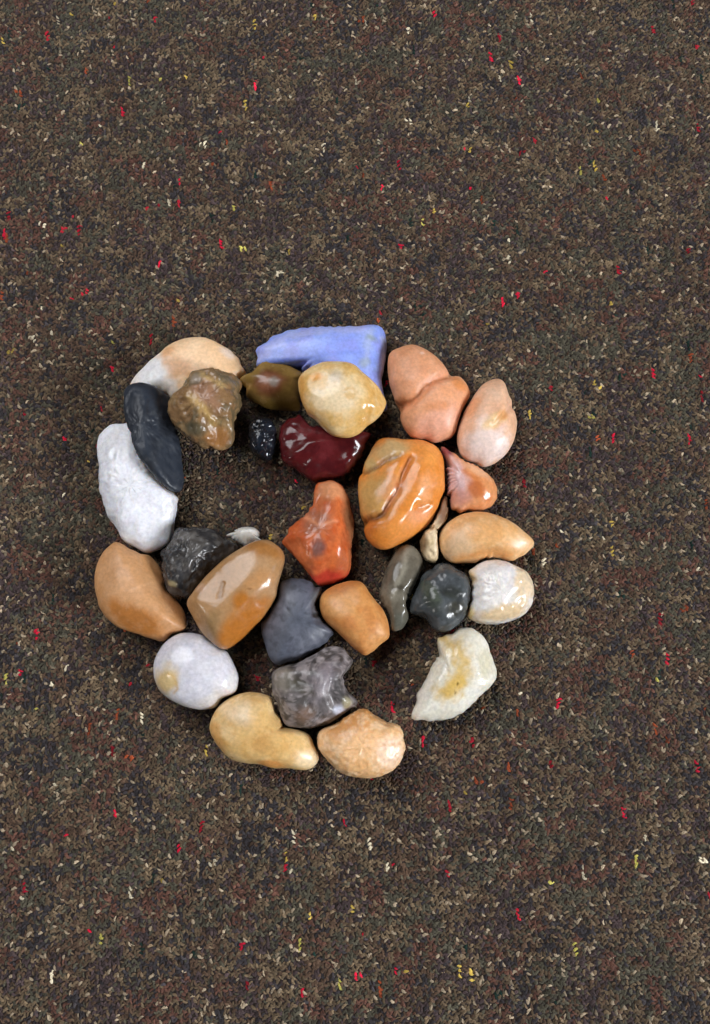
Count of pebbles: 30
